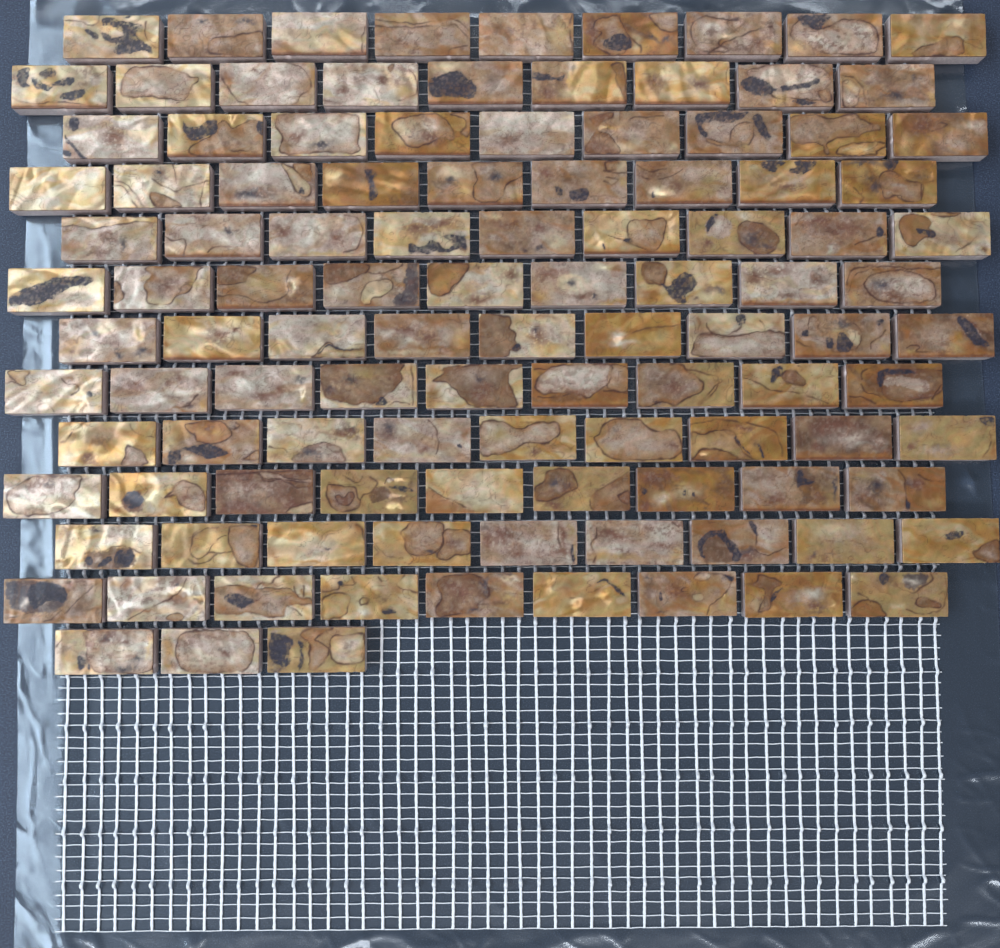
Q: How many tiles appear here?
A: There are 111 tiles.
